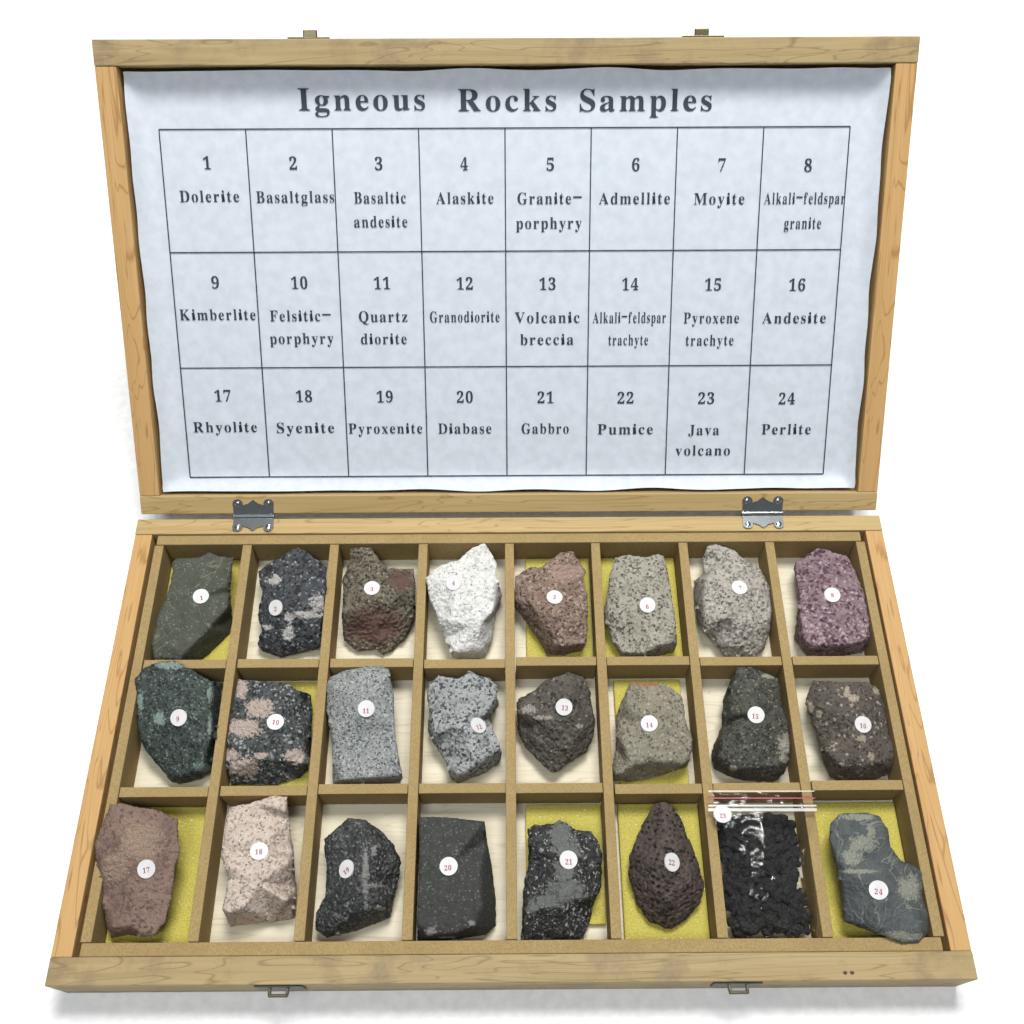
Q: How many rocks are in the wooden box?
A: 23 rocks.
